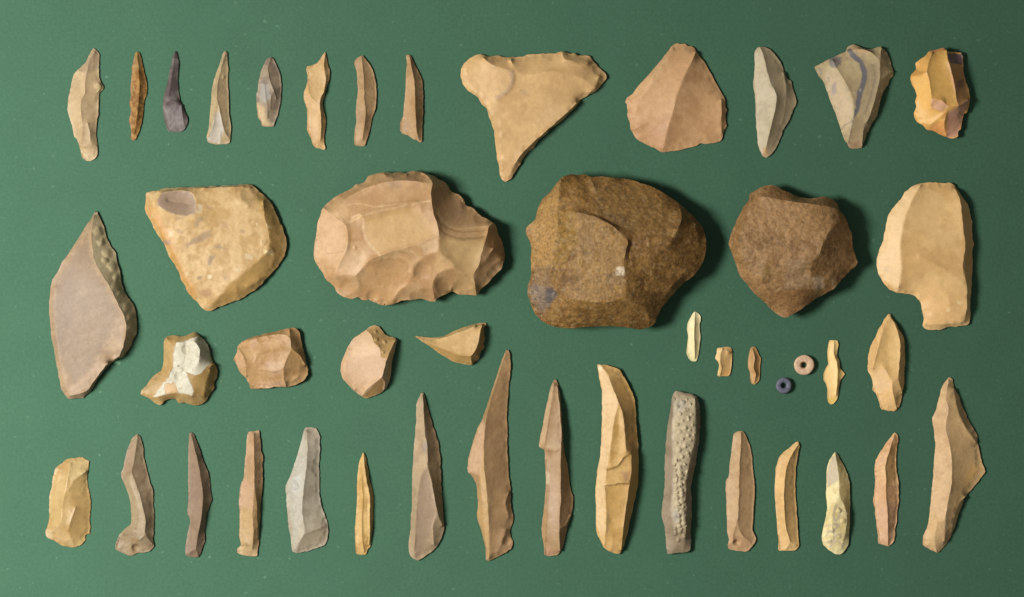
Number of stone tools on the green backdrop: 44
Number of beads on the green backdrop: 2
